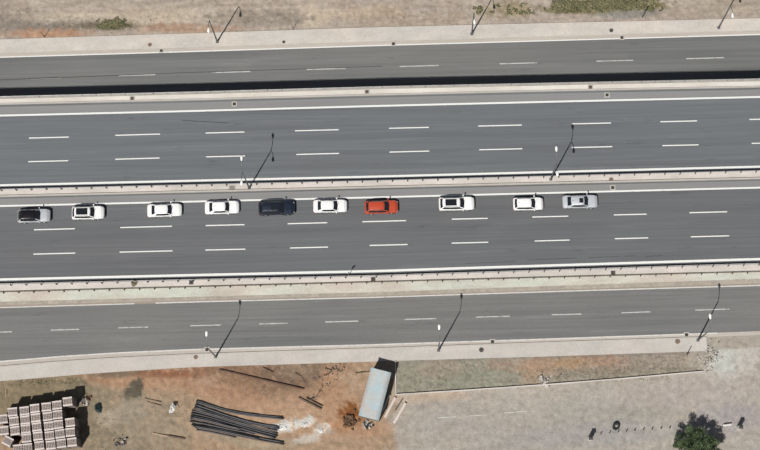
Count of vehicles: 10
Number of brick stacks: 31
